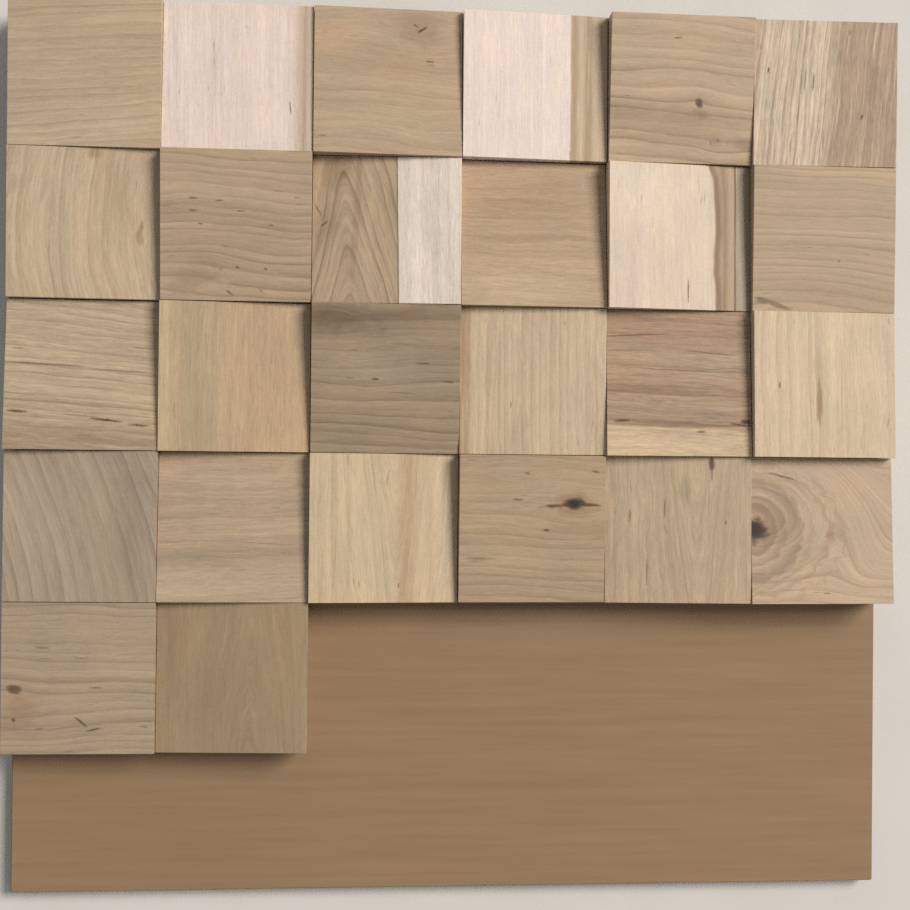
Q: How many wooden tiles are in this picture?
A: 26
